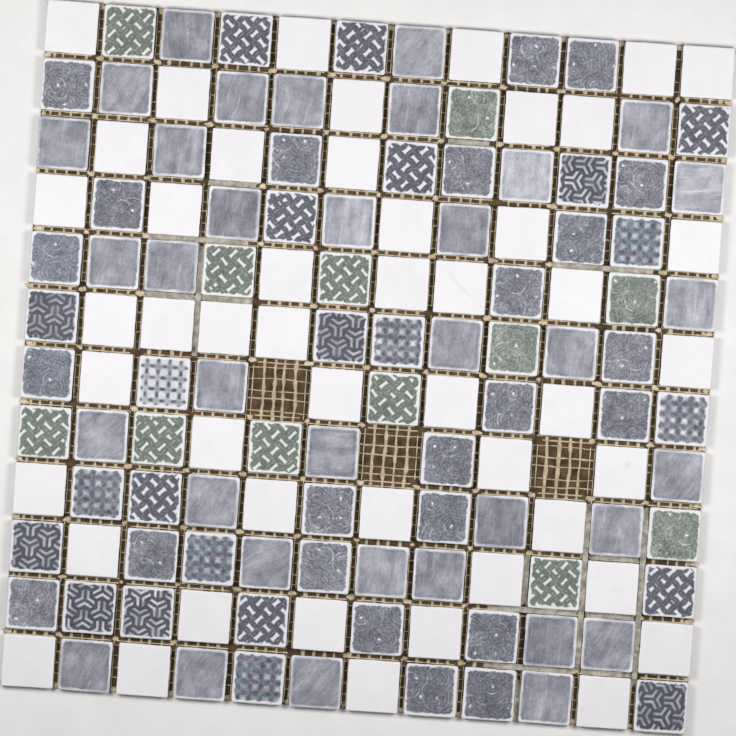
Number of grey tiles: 81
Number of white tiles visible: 48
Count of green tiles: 12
